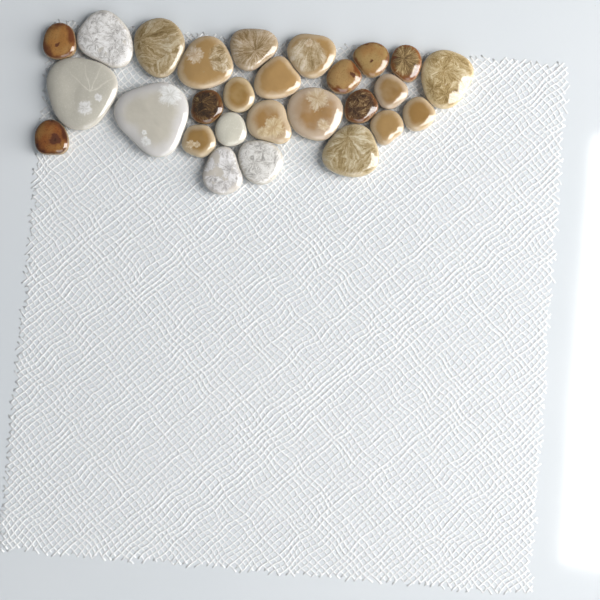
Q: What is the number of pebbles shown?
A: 27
